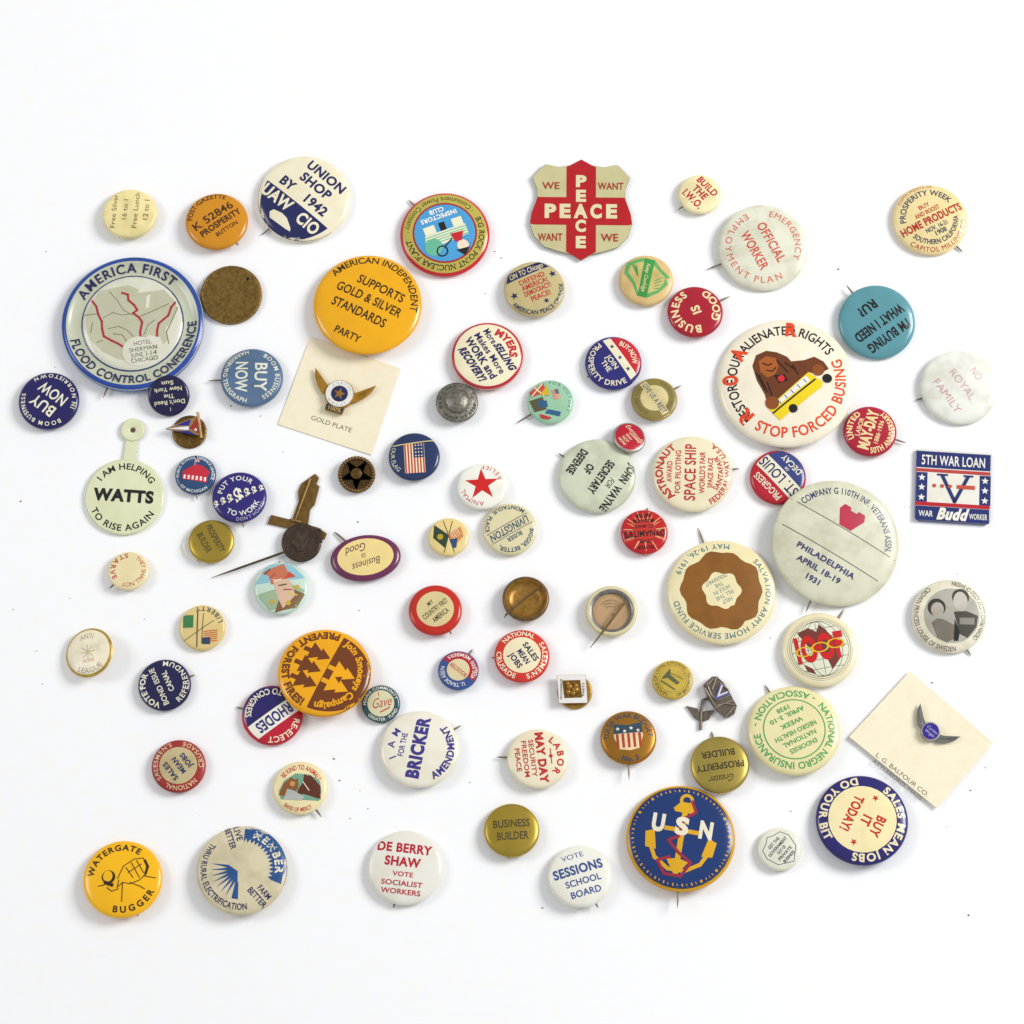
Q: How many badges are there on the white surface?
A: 82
